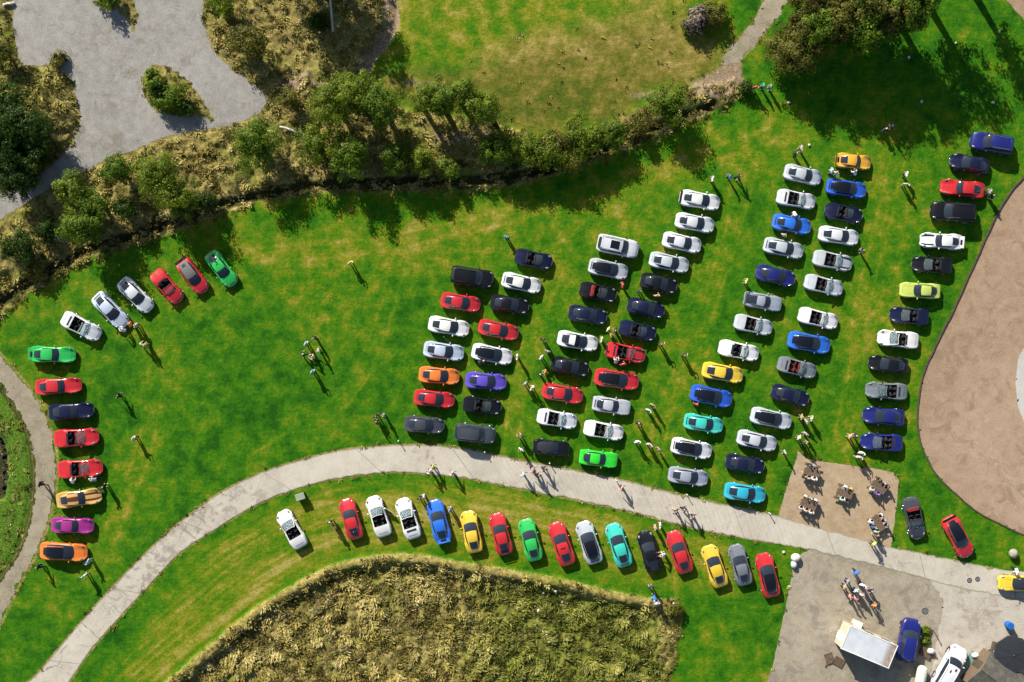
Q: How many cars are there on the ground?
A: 111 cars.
